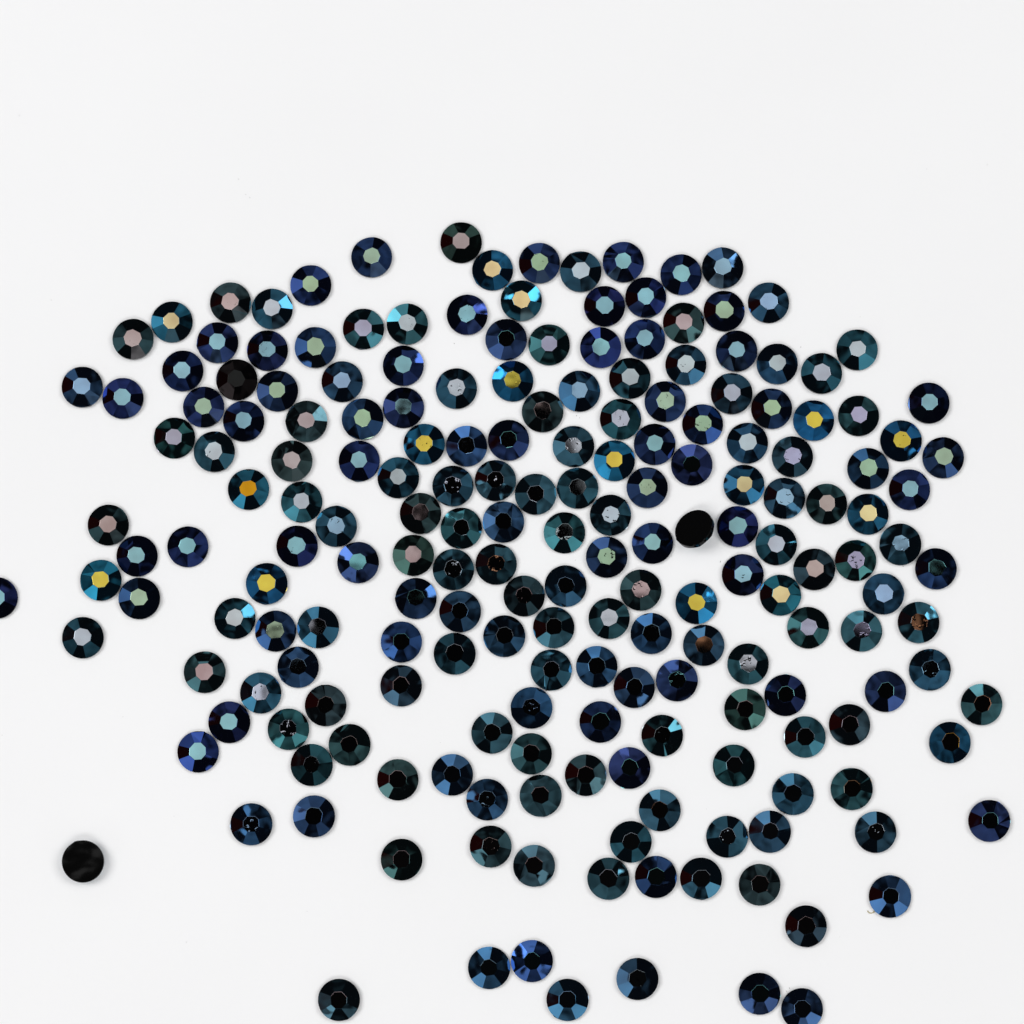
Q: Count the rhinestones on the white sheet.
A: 200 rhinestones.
